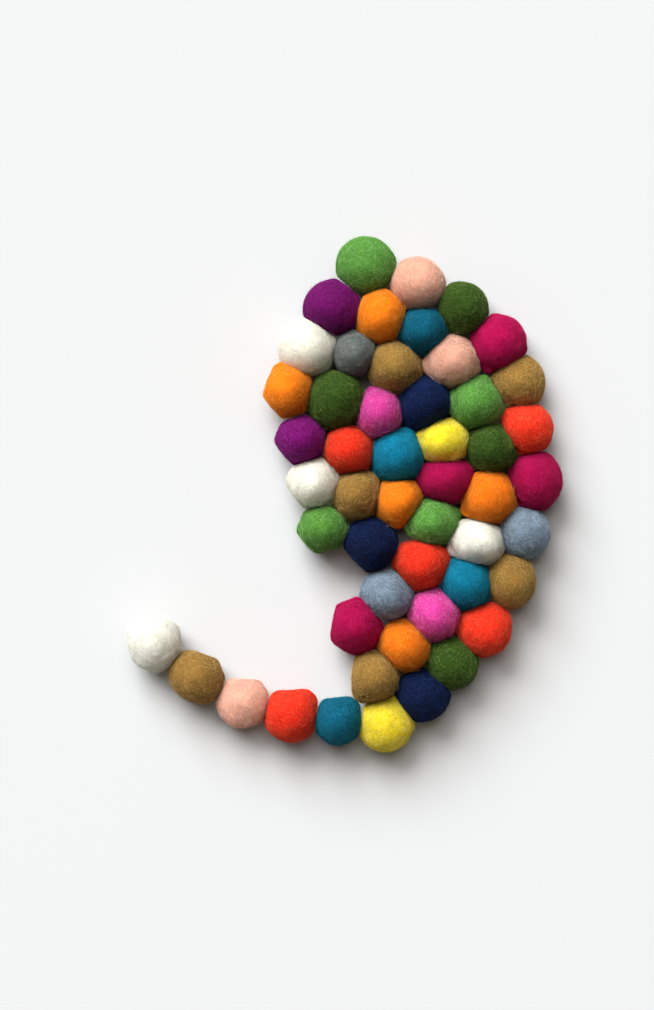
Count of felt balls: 51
